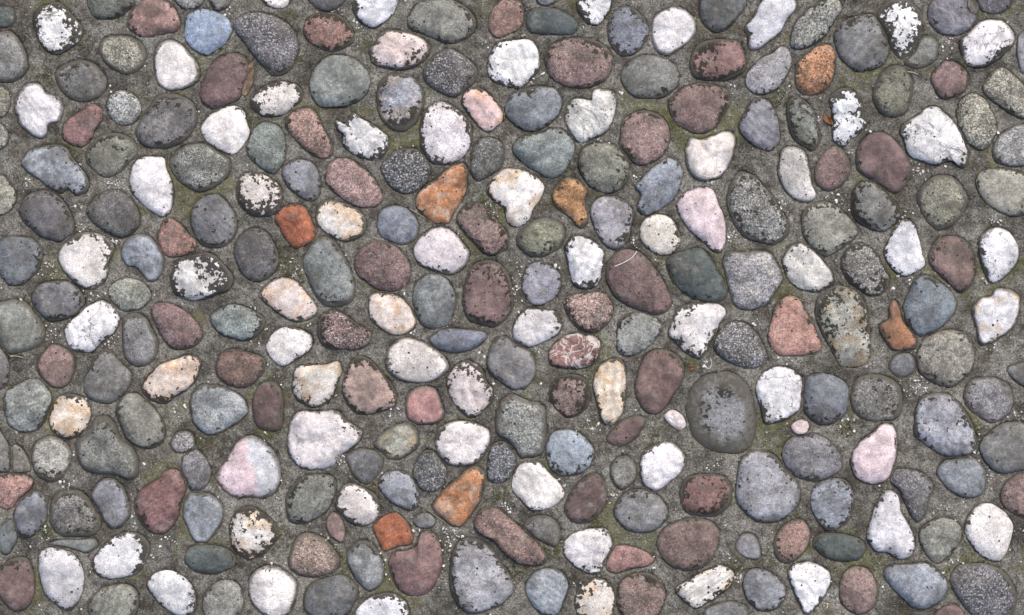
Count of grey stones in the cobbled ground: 136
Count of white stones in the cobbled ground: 70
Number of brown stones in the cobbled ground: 49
